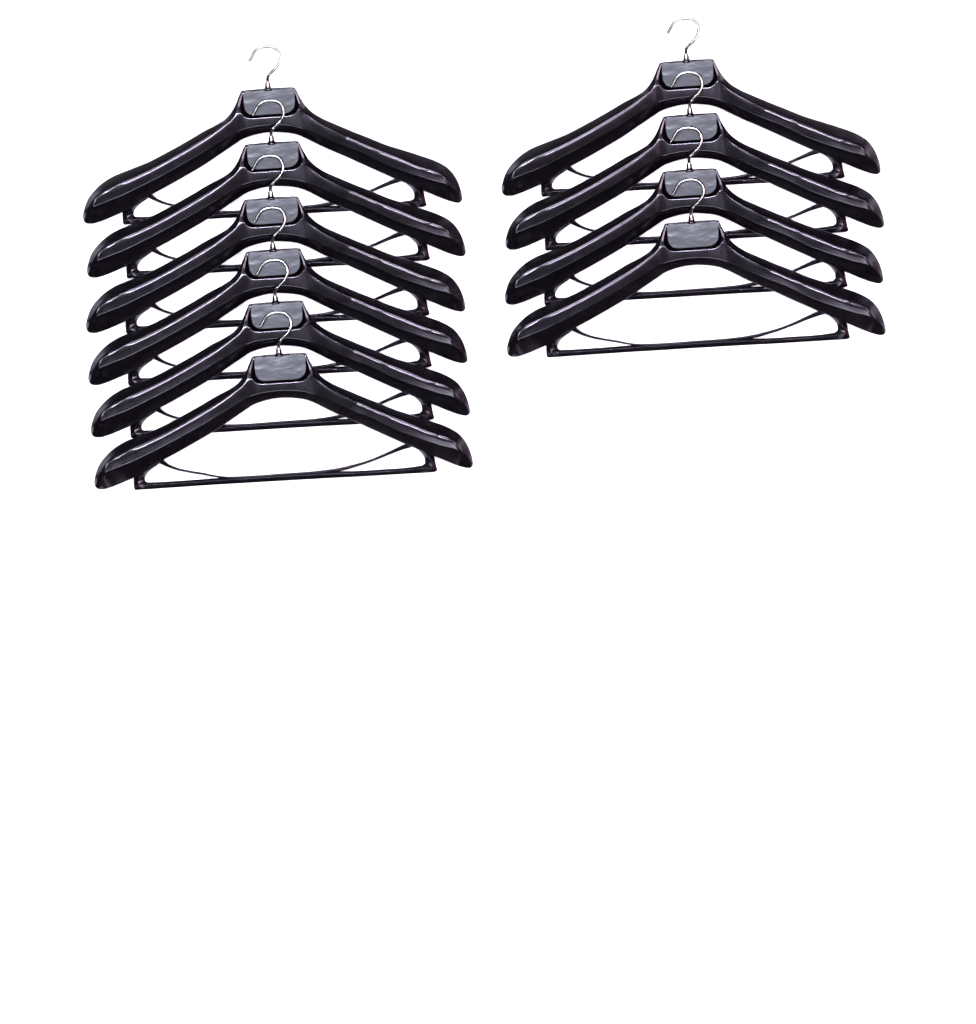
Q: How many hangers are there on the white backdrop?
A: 10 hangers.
